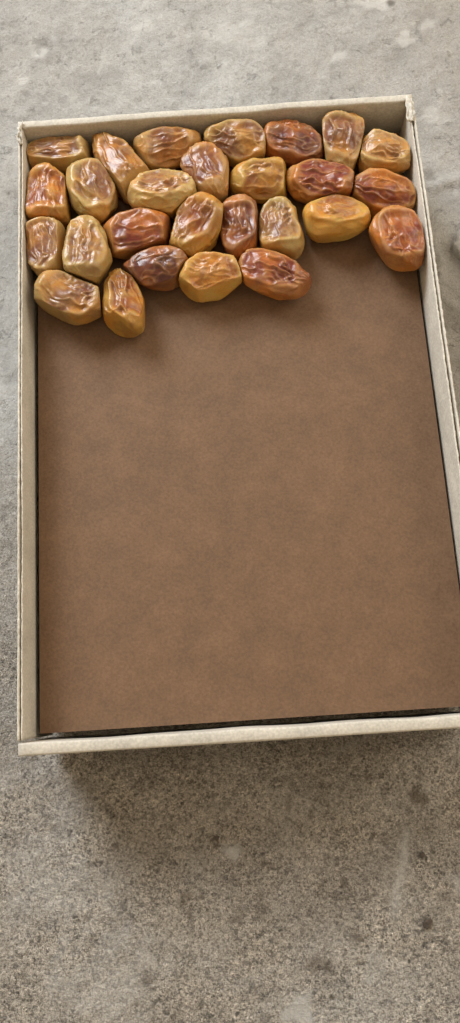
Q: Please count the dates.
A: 27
